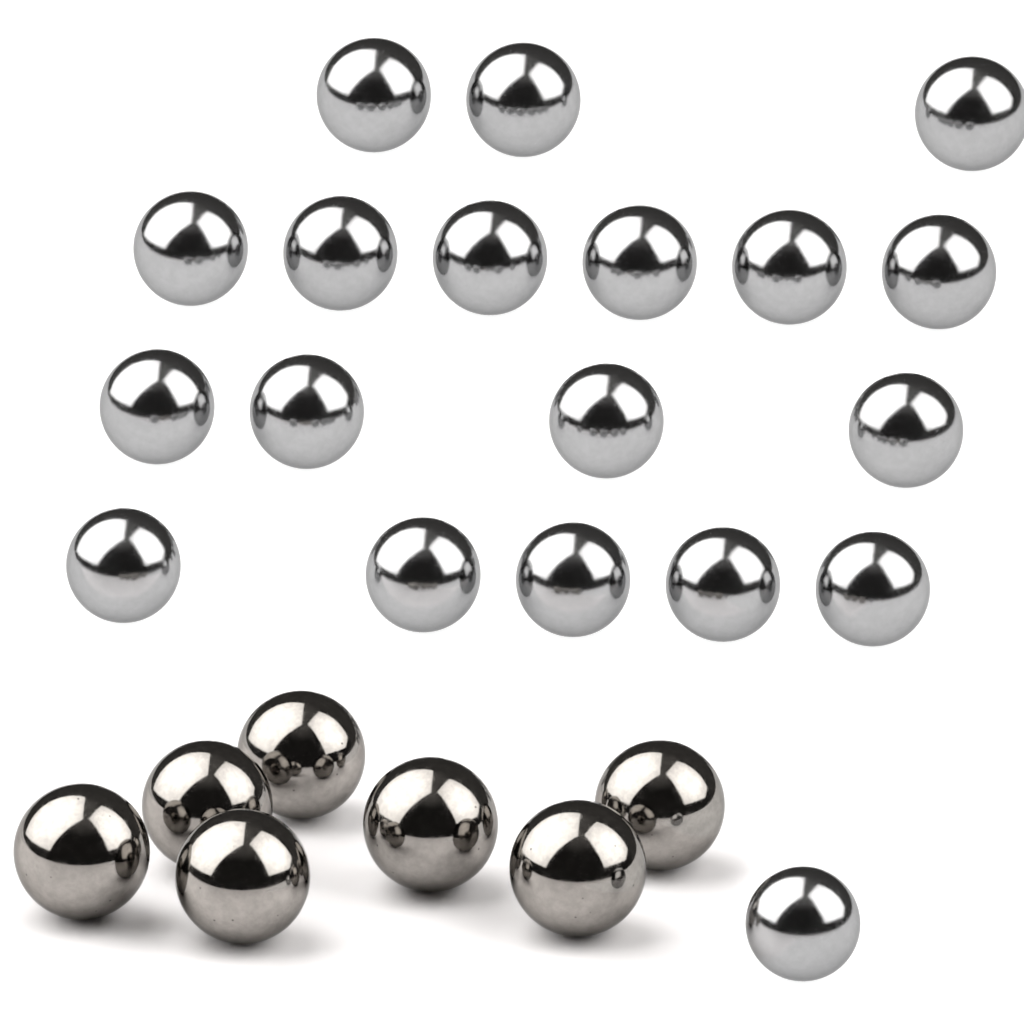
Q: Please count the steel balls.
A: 26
